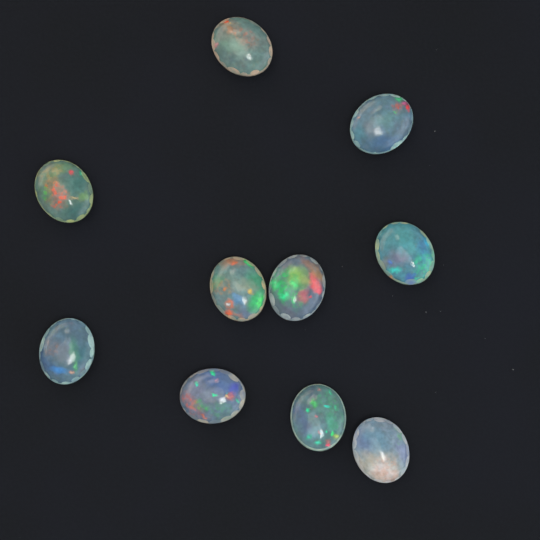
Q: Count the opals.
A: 10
